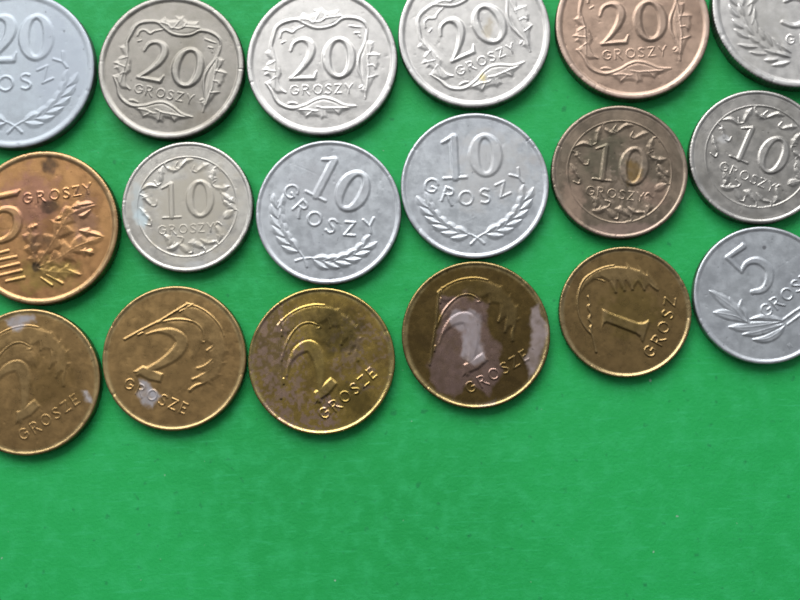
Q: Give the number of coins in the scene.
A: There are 18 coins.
